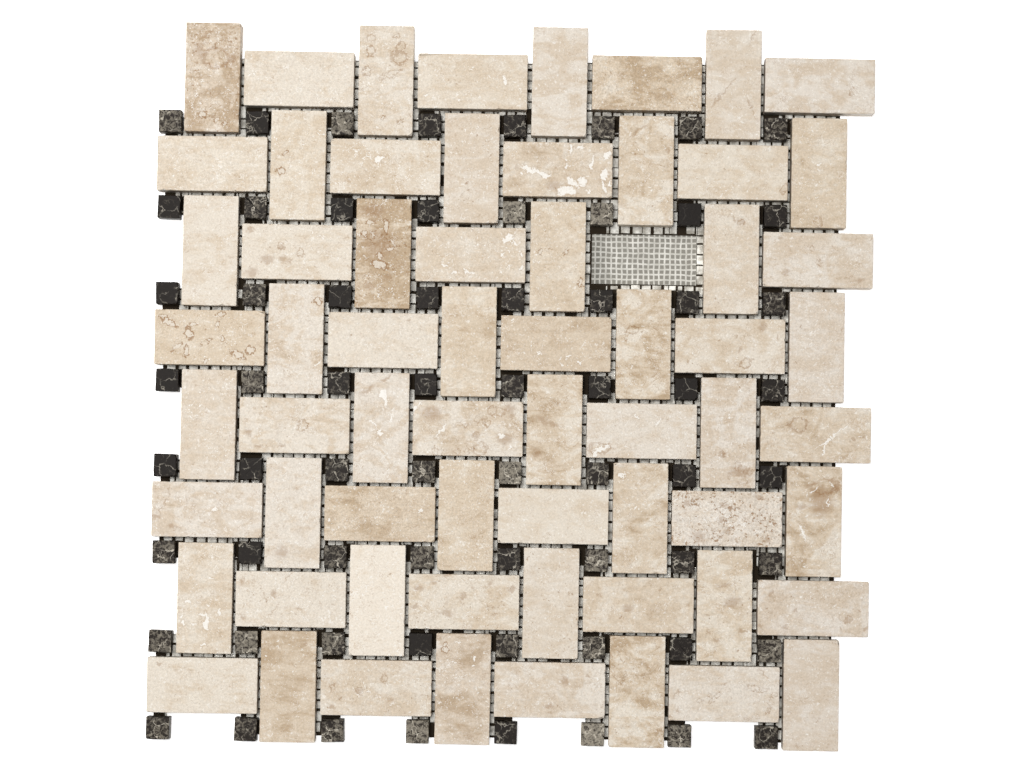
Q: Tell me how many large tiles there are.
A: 63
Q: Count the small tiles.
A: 64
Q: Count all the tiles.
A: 127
